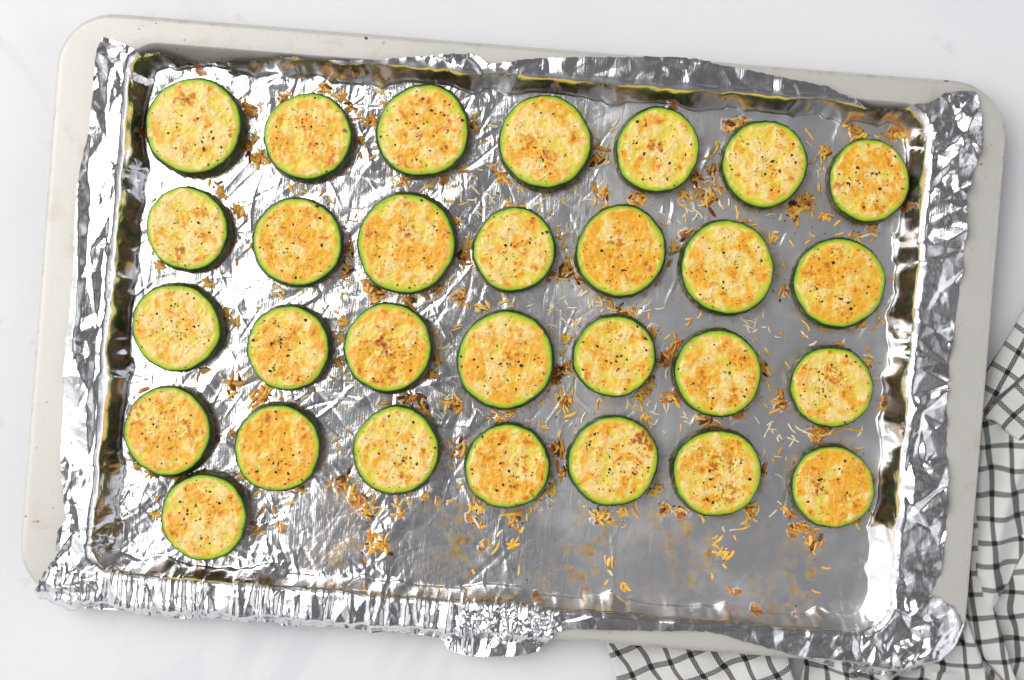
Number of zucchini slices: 29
